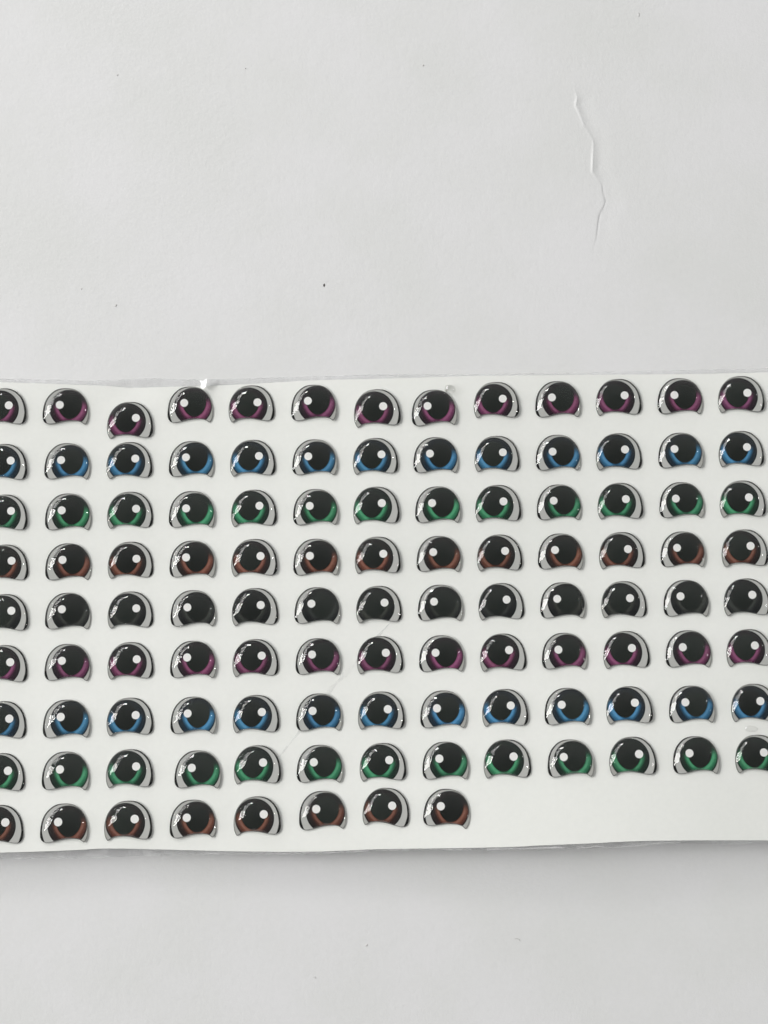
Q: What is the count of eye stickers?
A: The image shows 112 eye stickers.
